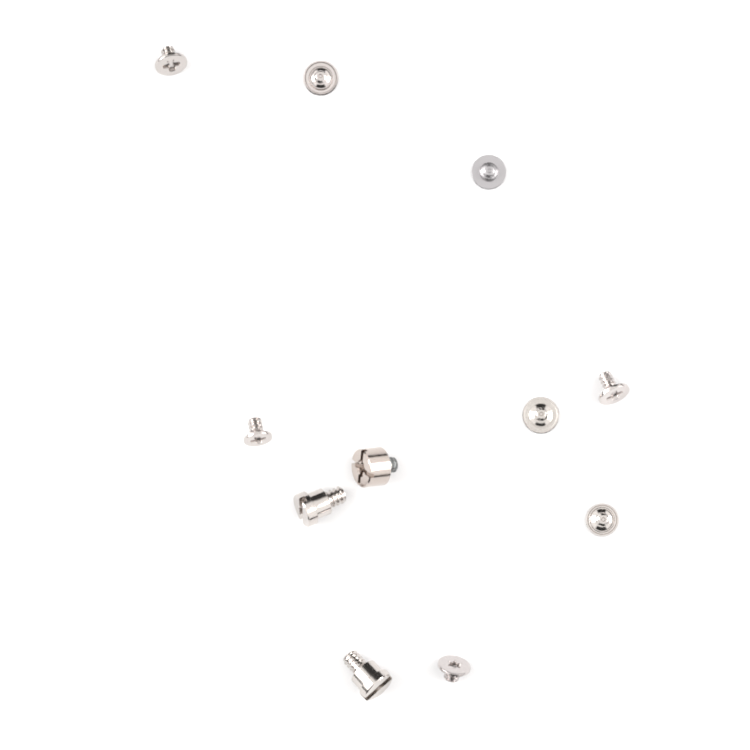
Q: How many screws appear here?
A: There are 11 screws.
